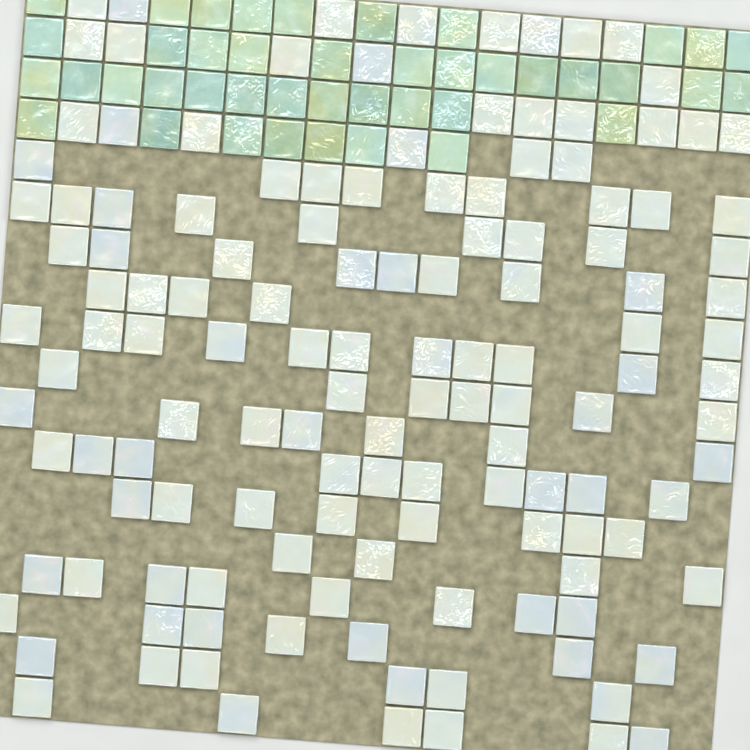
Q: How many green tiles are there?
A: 42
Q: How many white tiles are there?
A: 132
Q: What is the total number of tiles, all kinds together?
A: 174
